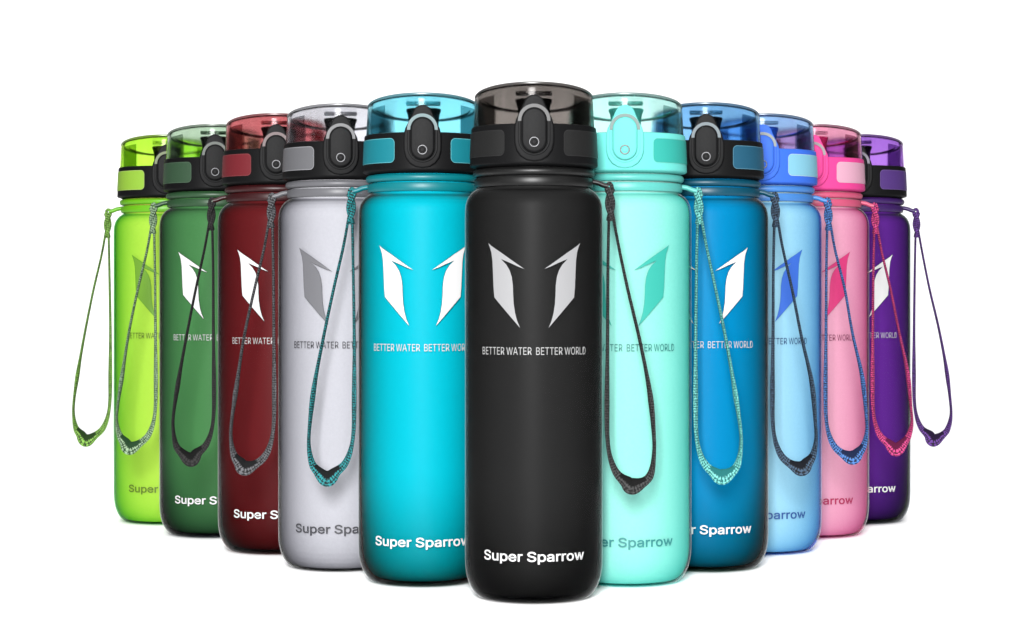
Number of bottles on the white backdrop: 11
